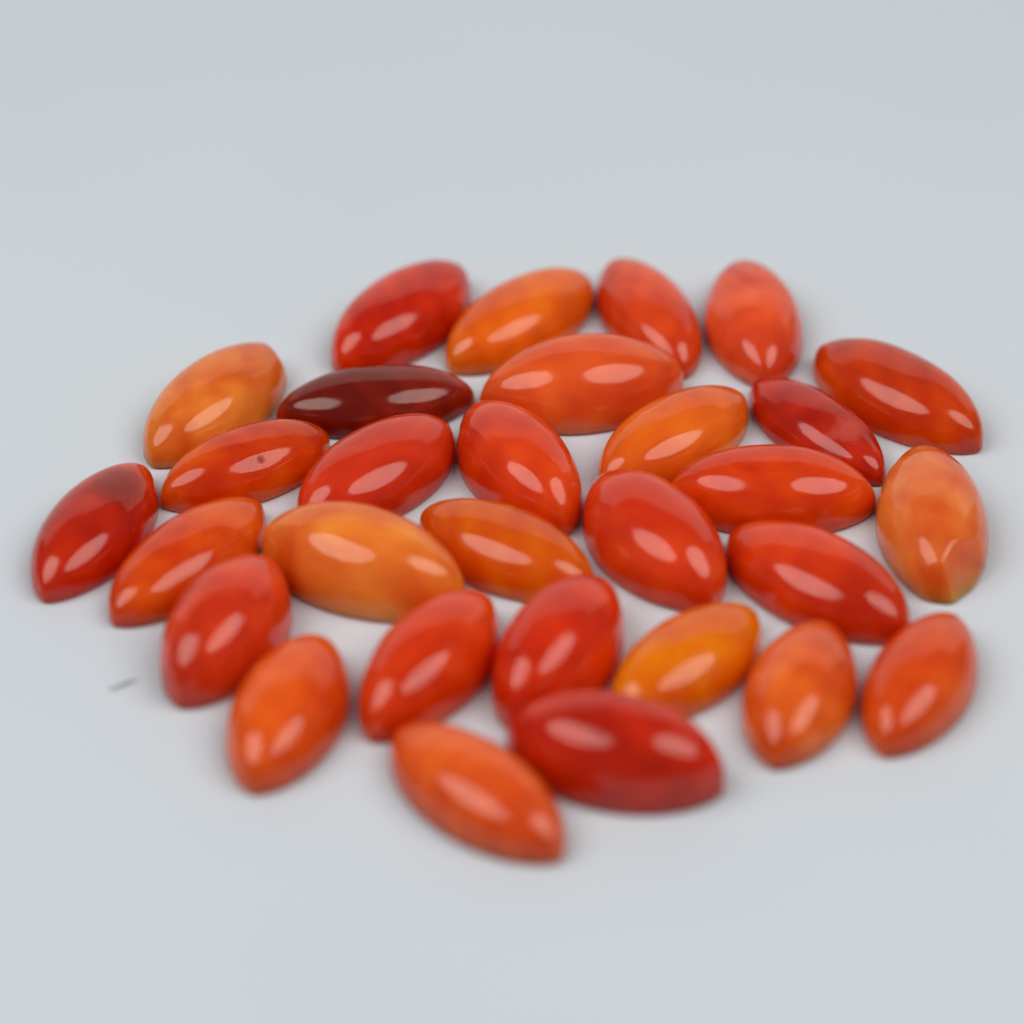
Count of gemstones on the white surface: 30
